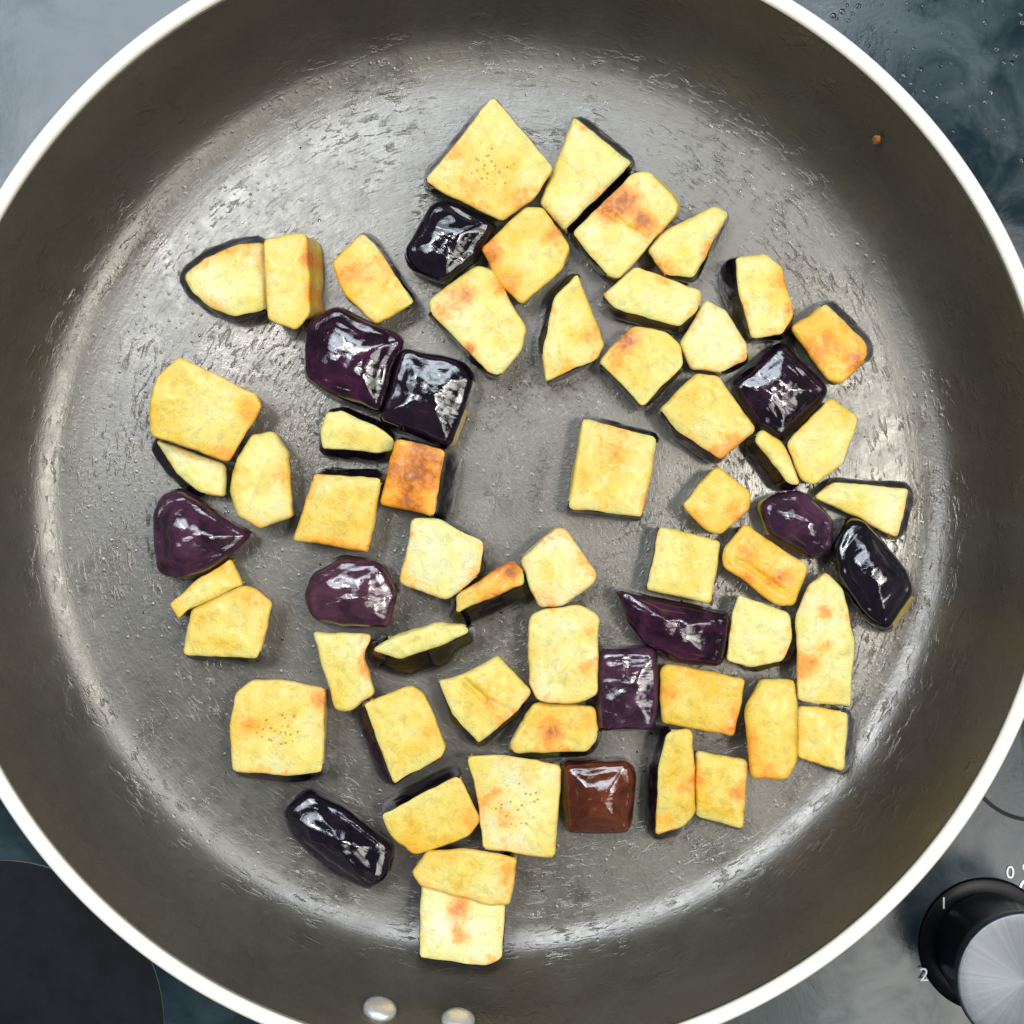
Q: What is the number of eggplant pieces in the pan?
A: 64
